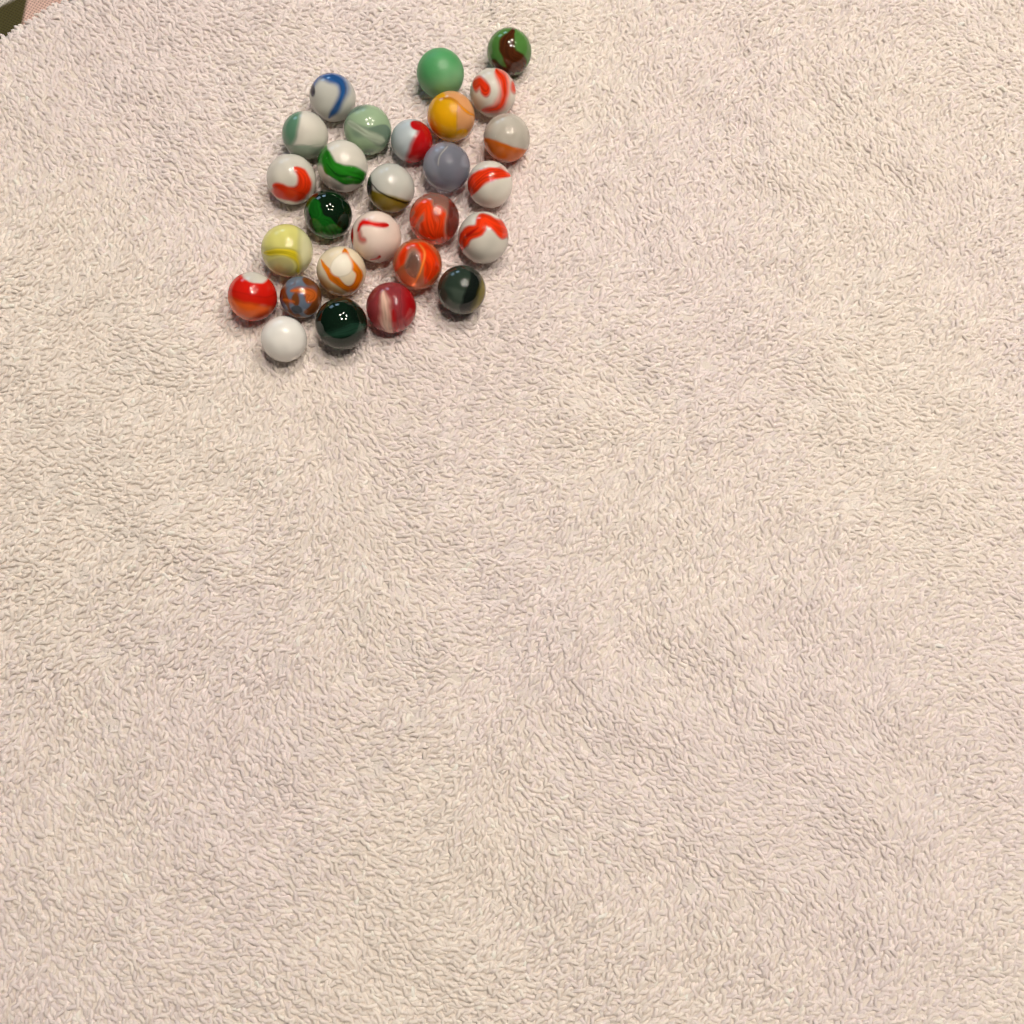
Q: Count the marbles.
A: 27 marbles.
